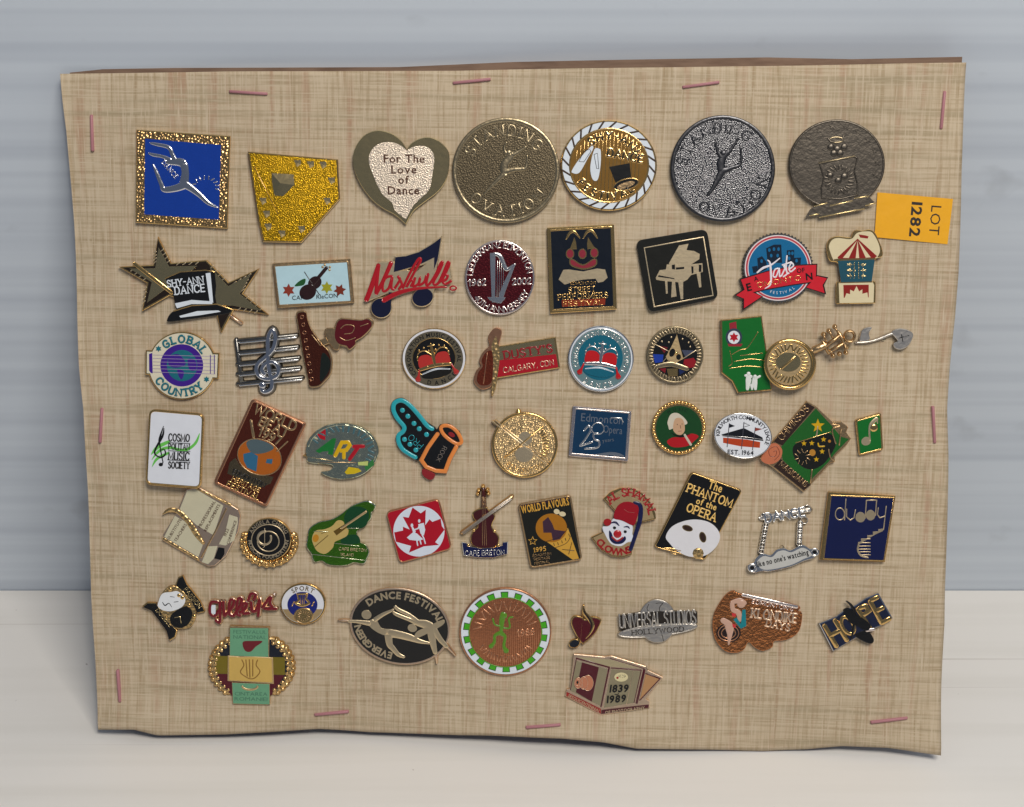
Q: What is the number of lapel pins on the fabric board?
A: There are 56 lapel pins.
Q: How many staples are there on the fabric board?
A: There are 11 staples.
